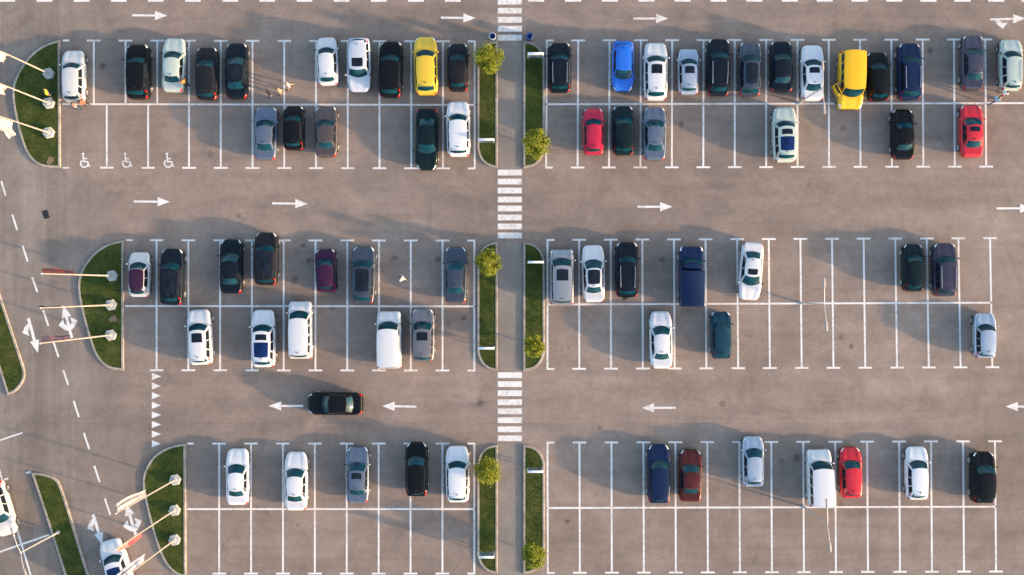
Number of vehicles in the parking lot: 71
